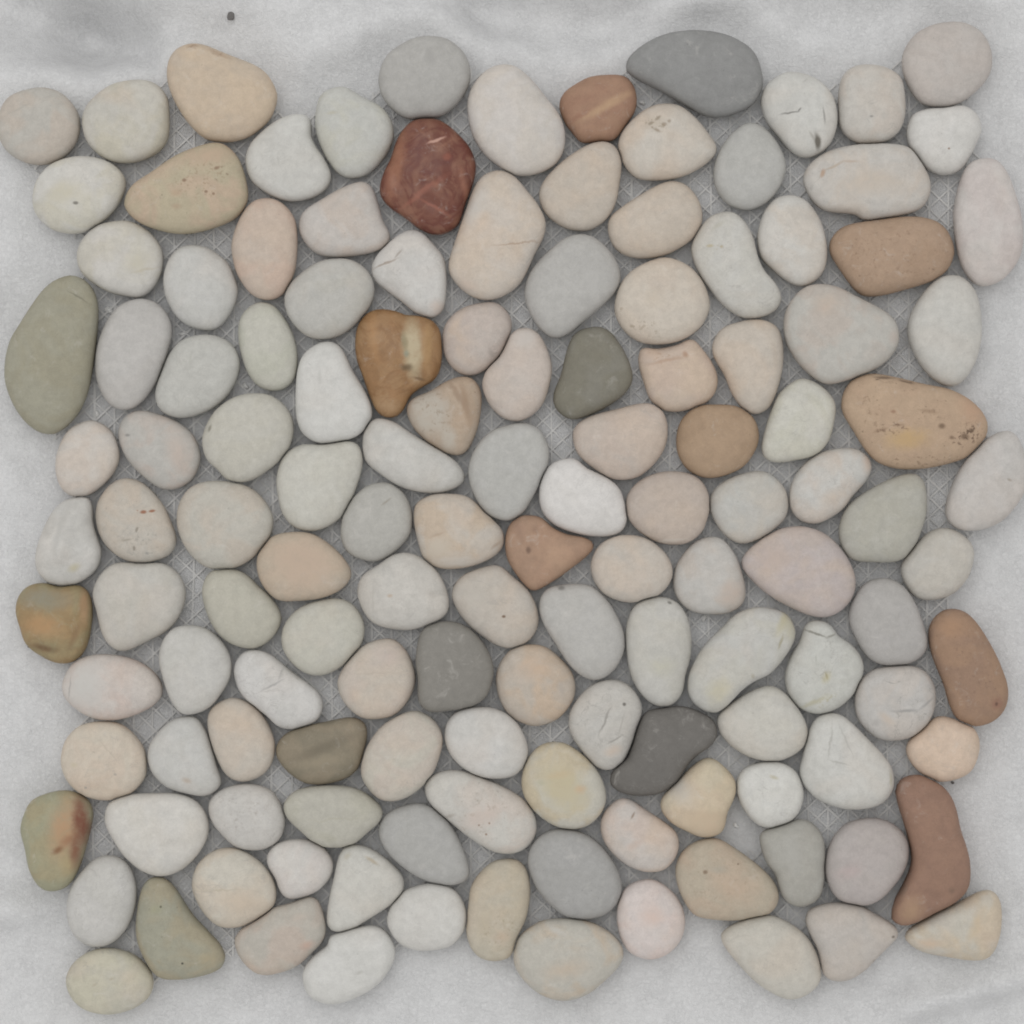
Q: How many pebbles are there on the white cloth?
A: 135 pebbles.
